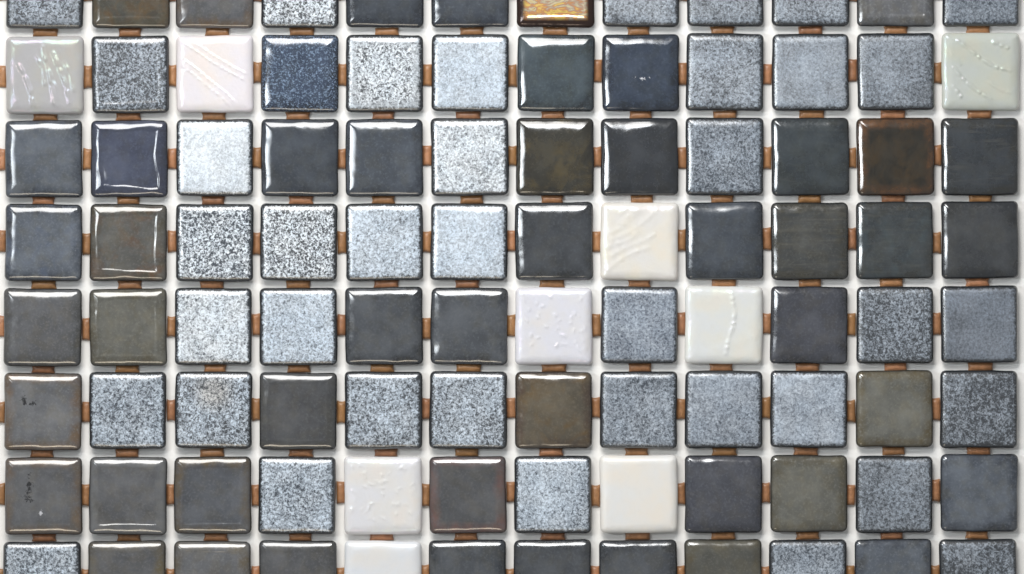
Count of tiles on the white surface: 96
